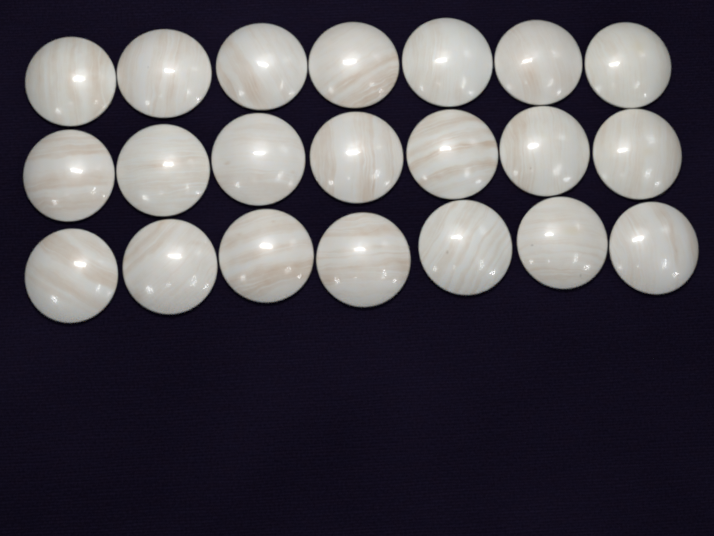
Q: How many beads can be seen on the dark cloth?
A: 21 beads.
